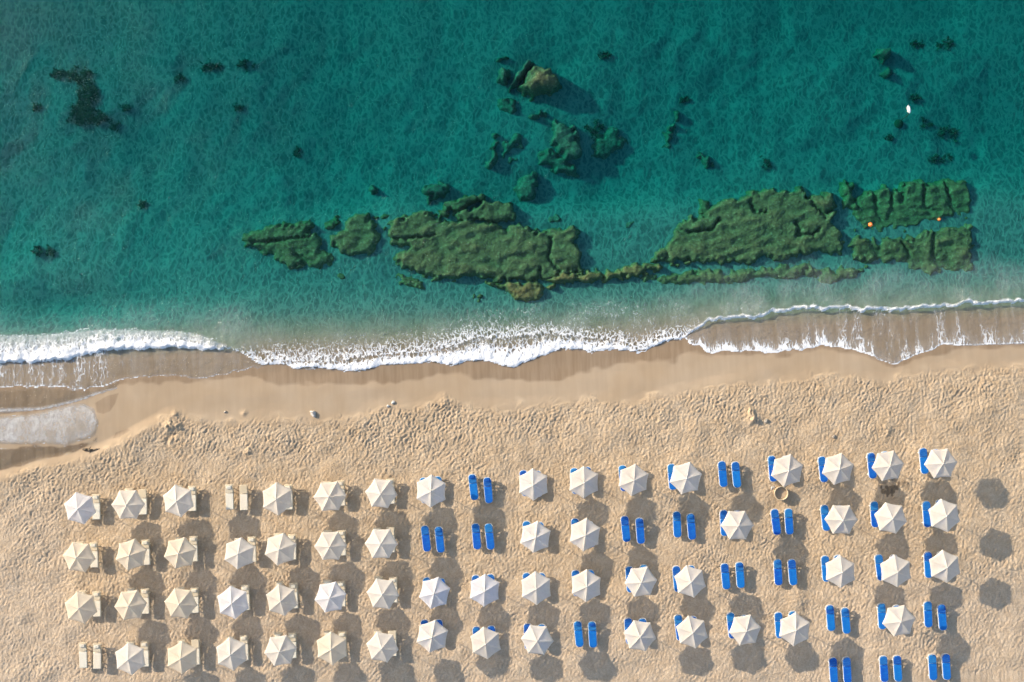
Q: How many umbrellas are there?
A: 58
